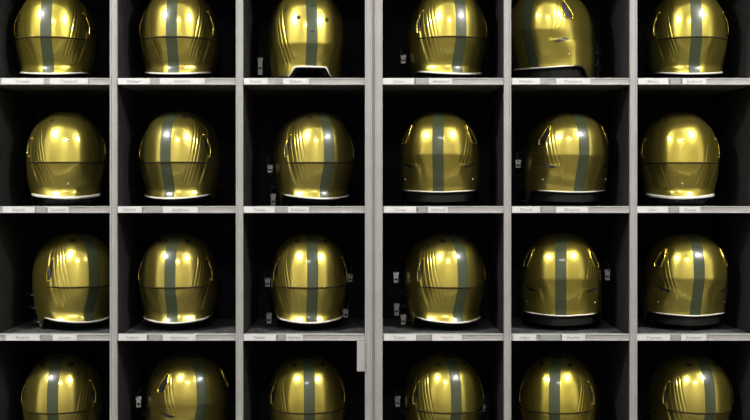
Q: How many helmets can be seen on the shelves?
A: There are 24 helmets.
